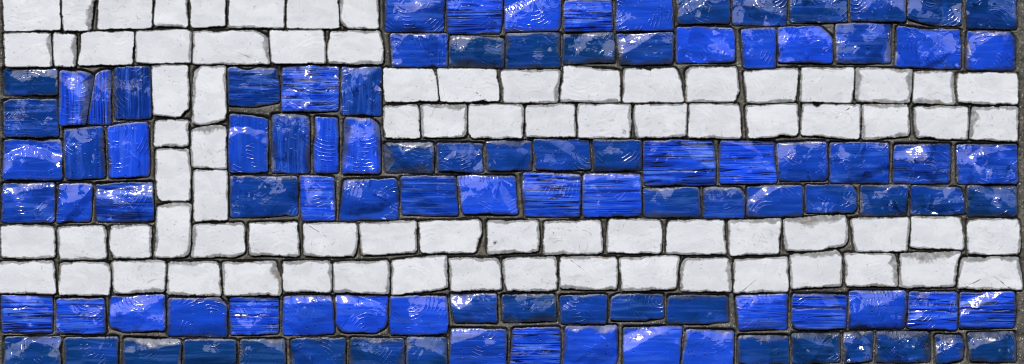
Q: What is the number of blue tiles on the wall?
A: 102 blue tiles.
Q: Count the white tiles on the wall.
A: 80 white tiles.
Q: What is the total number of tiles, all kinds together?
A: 182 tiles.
